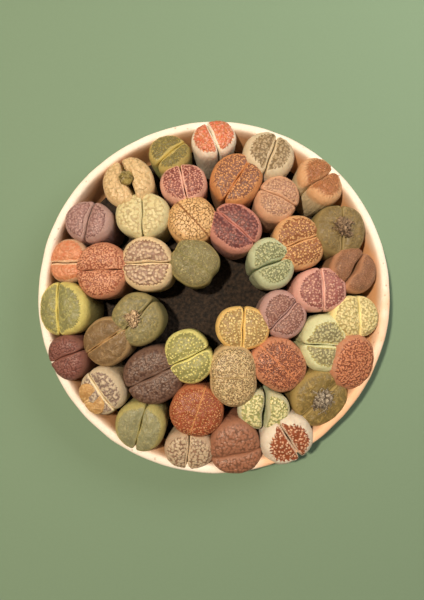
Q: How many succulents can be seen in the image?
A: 42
